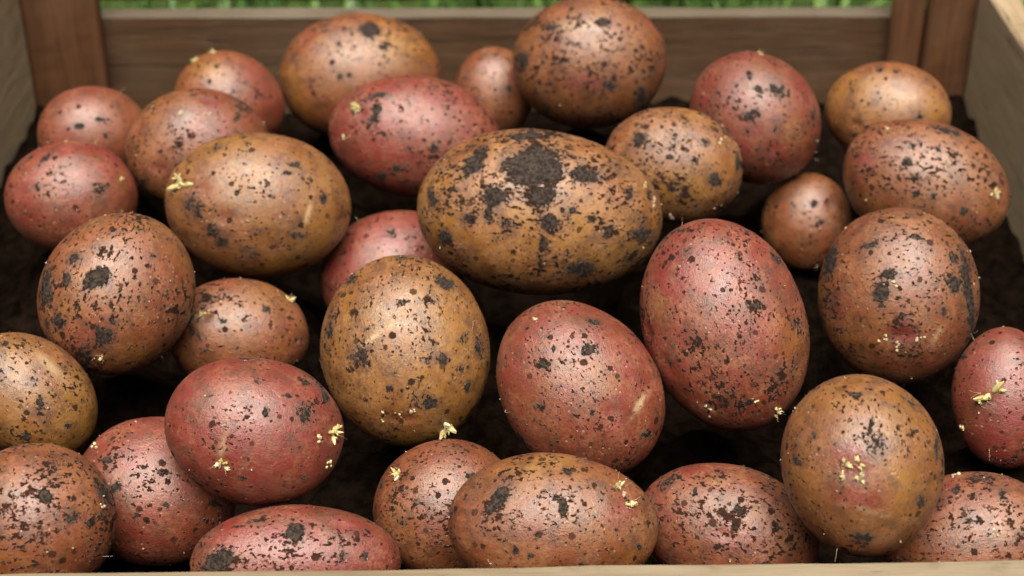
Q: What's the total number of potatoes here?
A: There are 33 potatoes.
